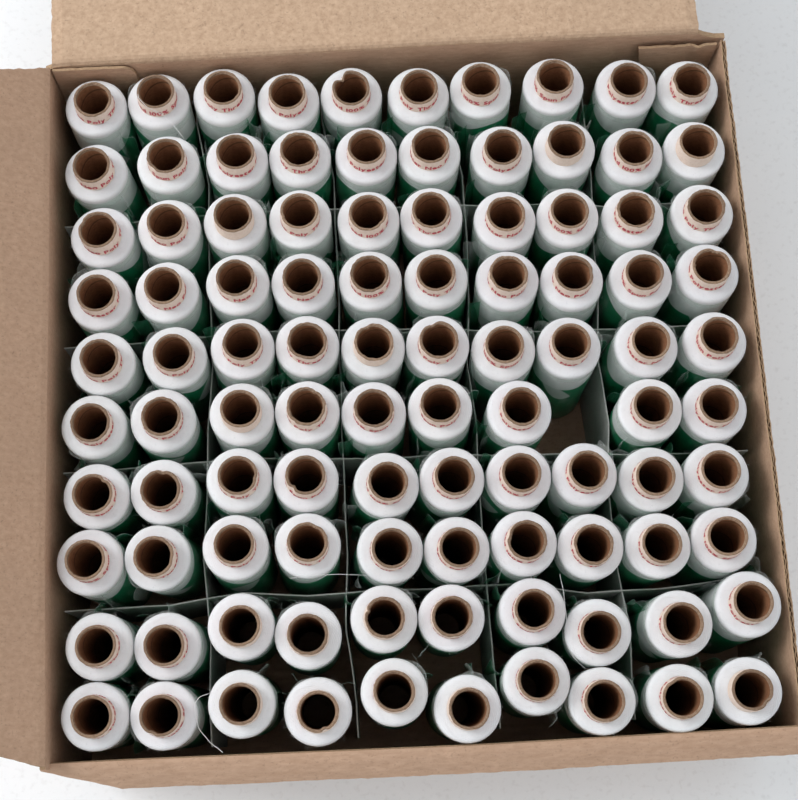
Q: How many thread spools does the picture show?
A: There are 99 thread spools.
